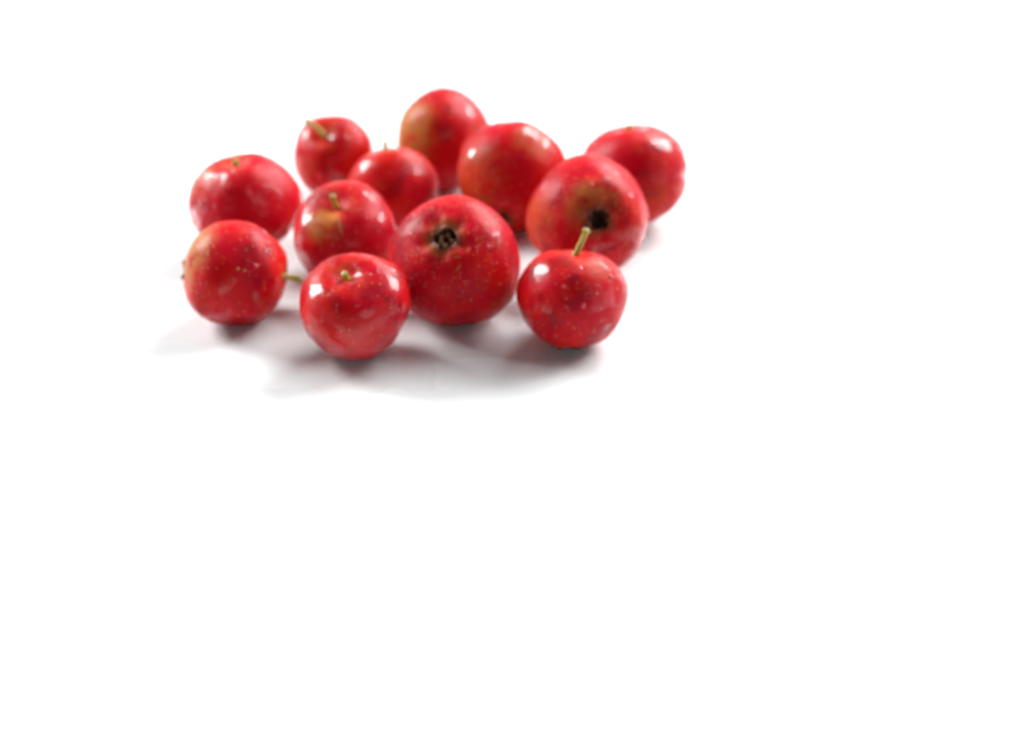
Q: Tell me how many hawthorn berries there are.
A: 12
